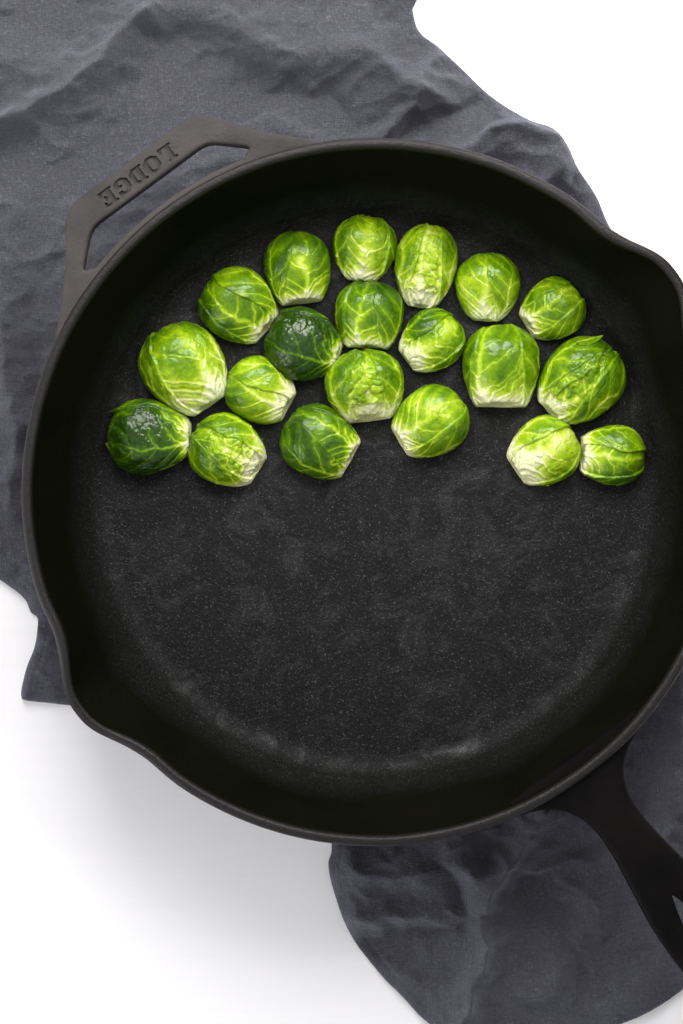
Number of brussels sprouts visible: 20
